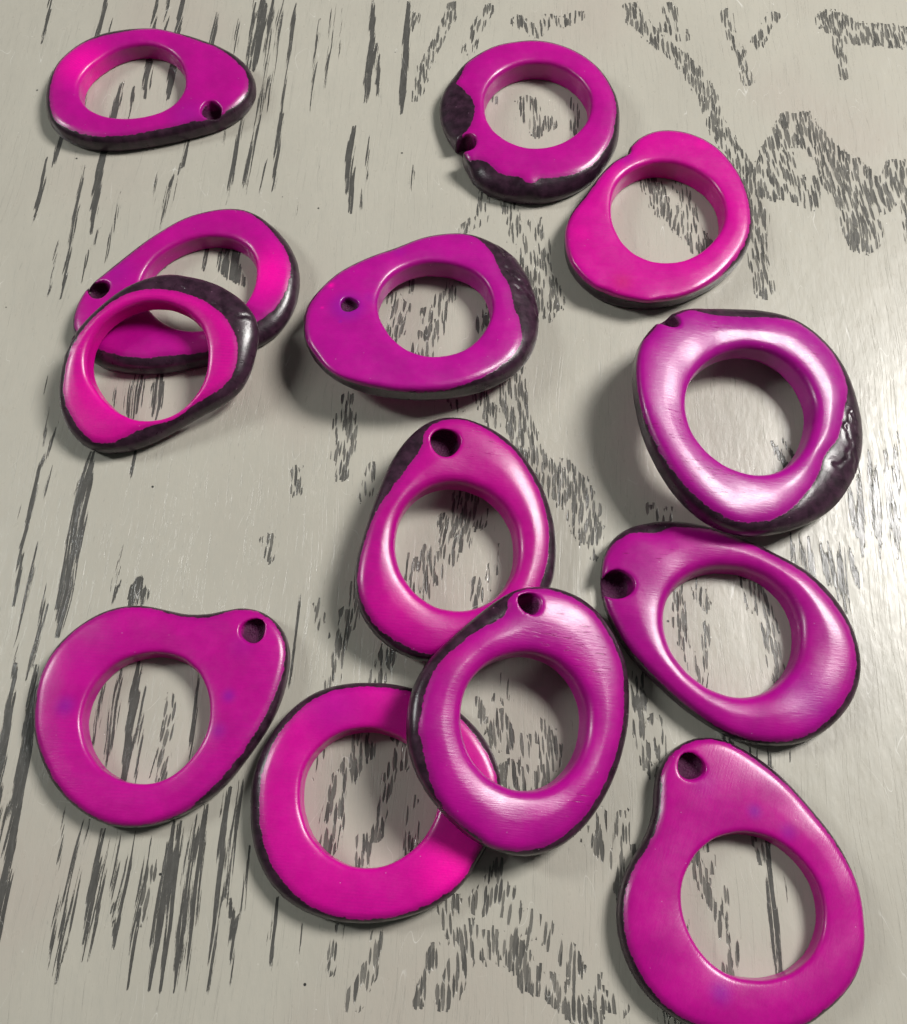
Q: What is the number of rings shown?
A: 13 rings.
